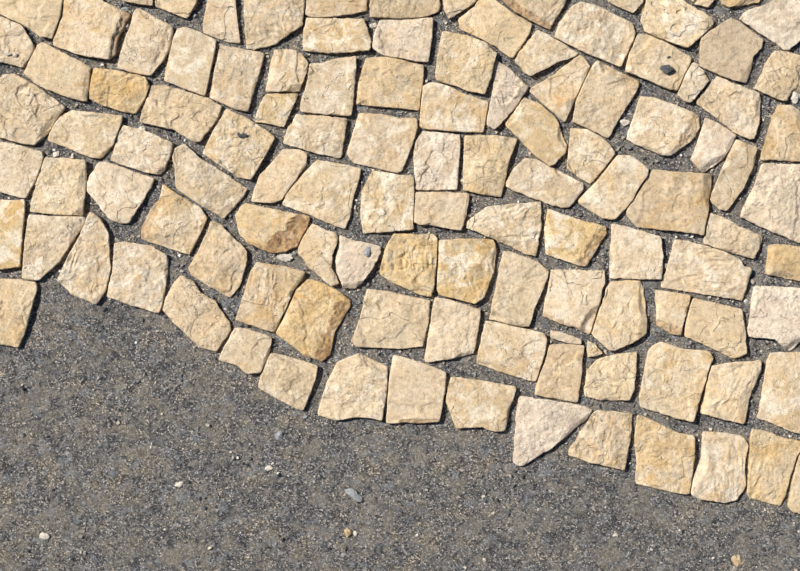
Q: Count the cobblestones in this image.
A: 115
